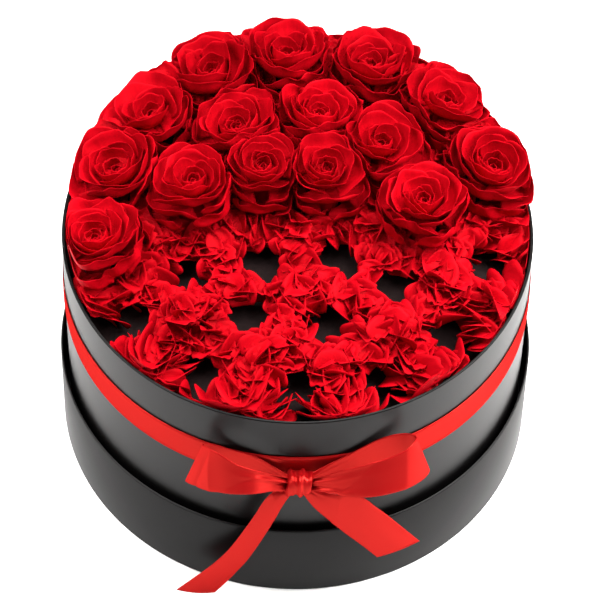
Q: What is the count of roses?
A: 15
